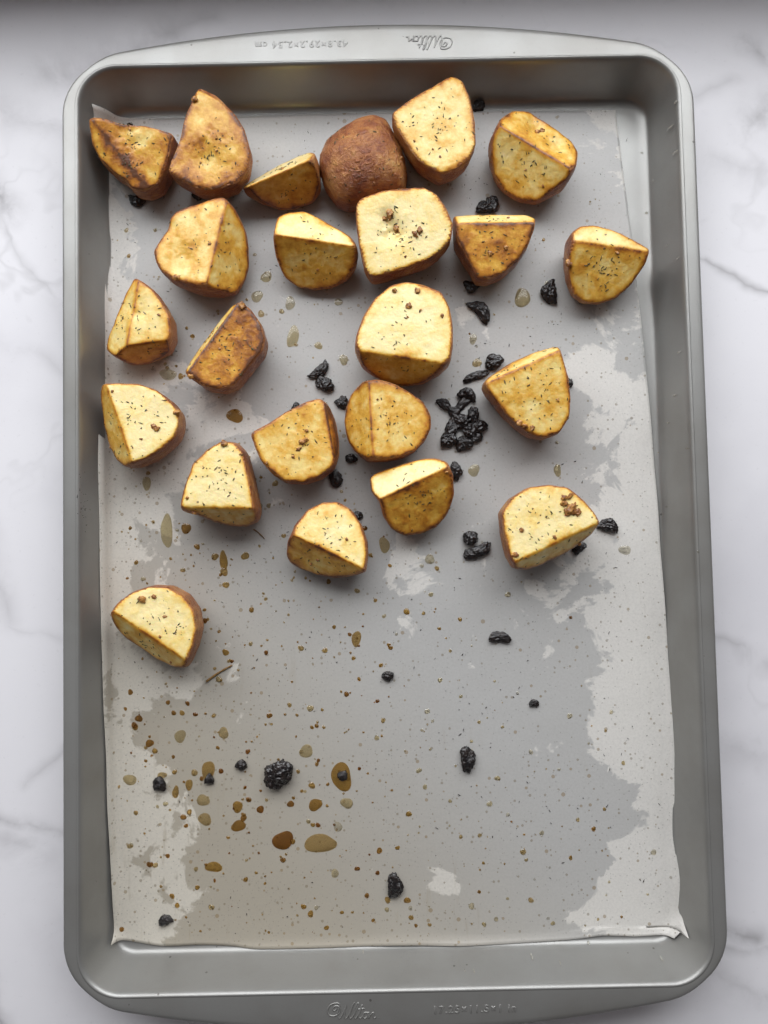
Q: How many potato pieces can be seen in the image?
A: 23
